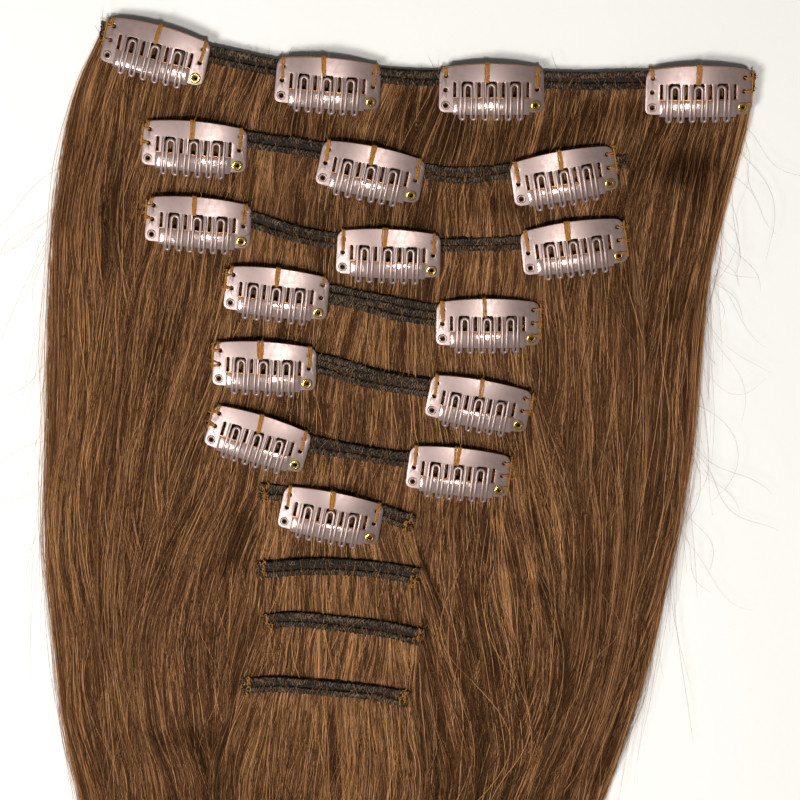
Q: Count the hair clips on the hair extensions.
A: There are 17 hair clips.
